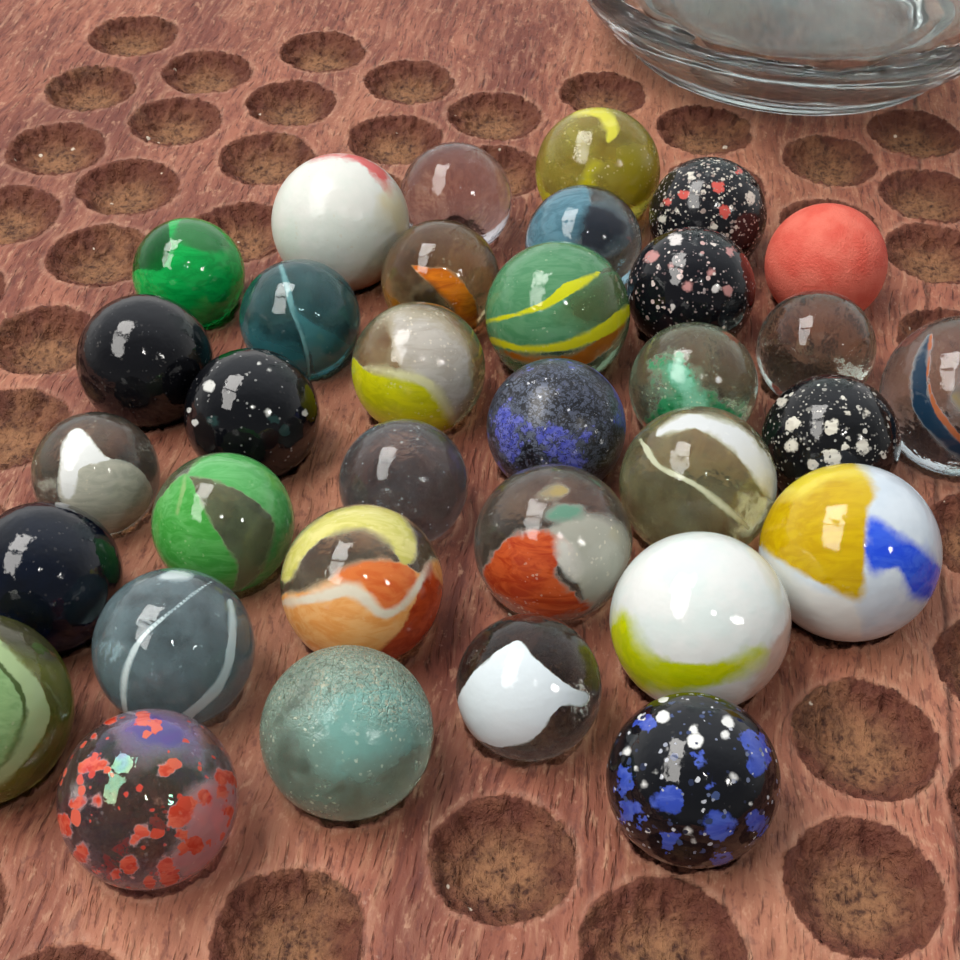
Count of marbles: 34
